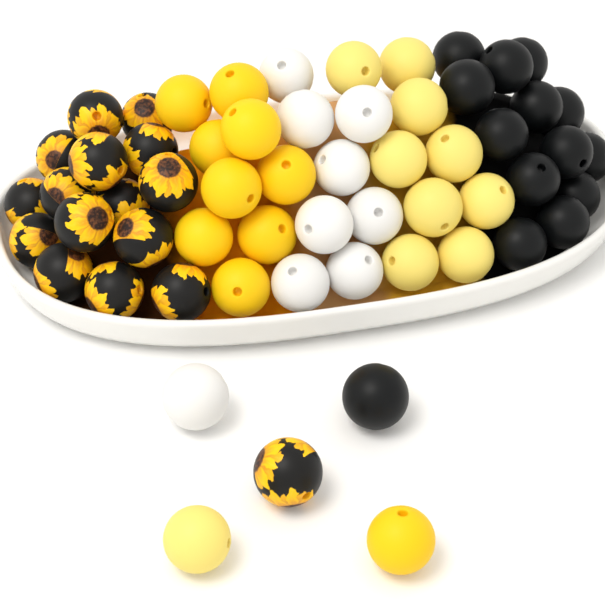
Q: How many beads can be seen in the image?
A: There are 59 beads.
